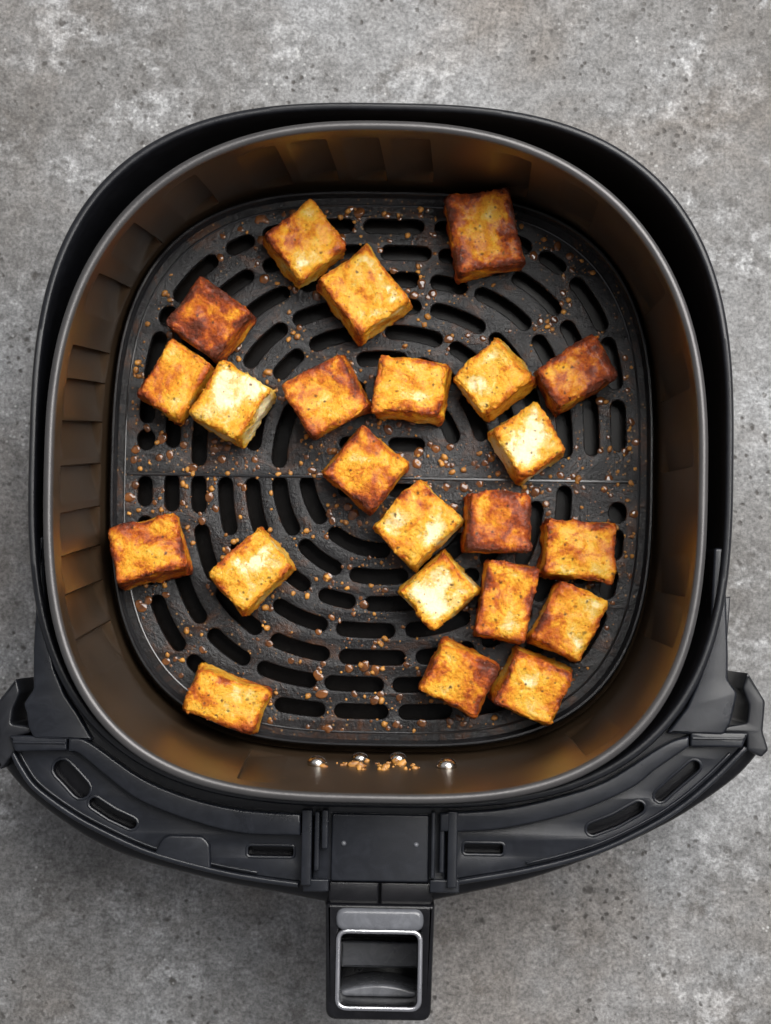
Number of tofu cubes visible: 23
